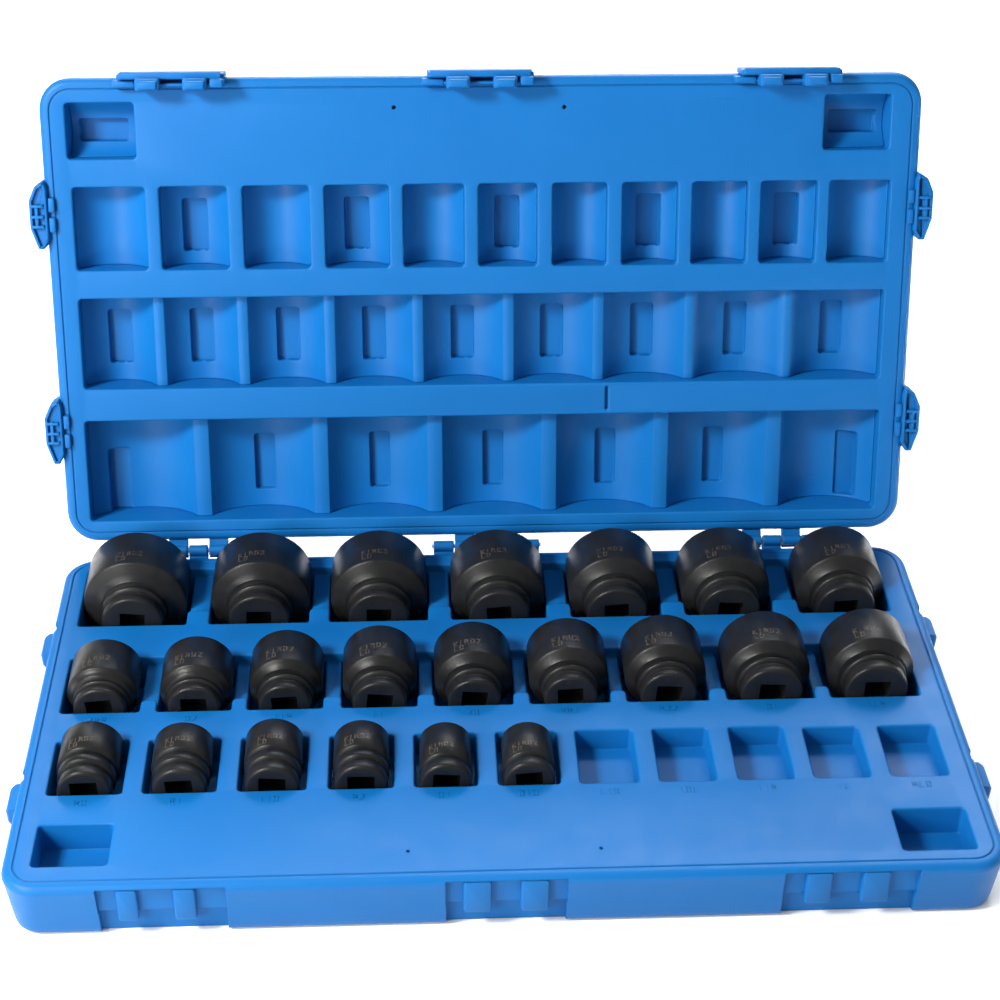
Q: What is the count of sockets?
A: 22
